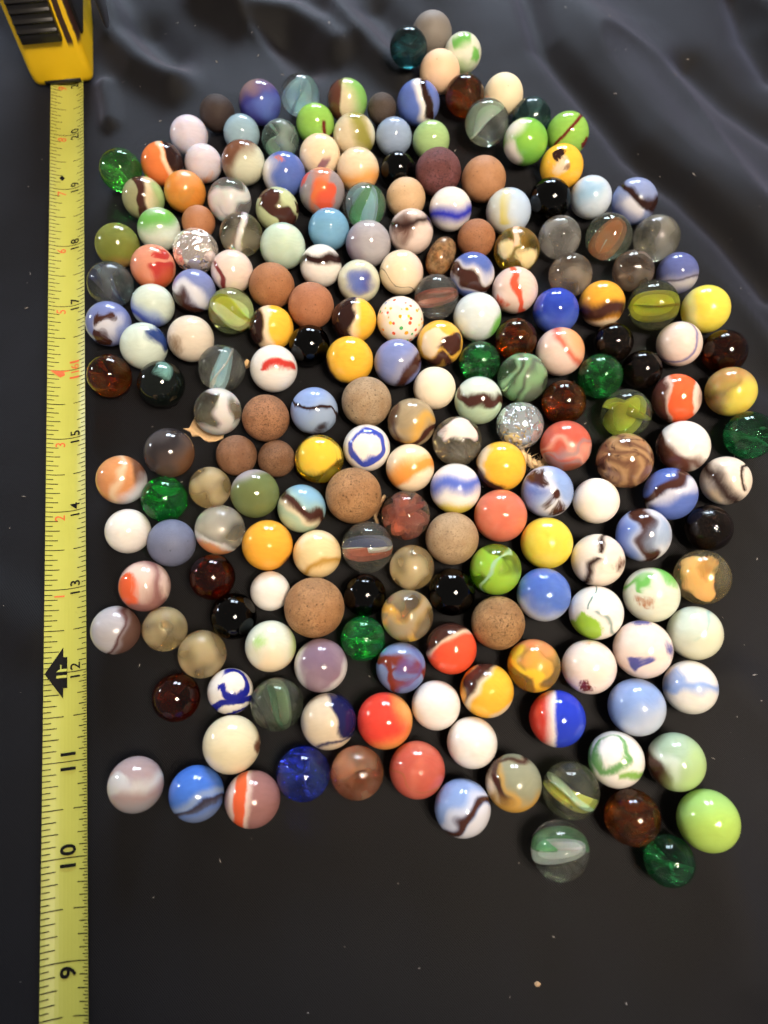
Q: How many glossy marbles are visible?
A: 184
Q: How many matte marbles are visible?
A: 23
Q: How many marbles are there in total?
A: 207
